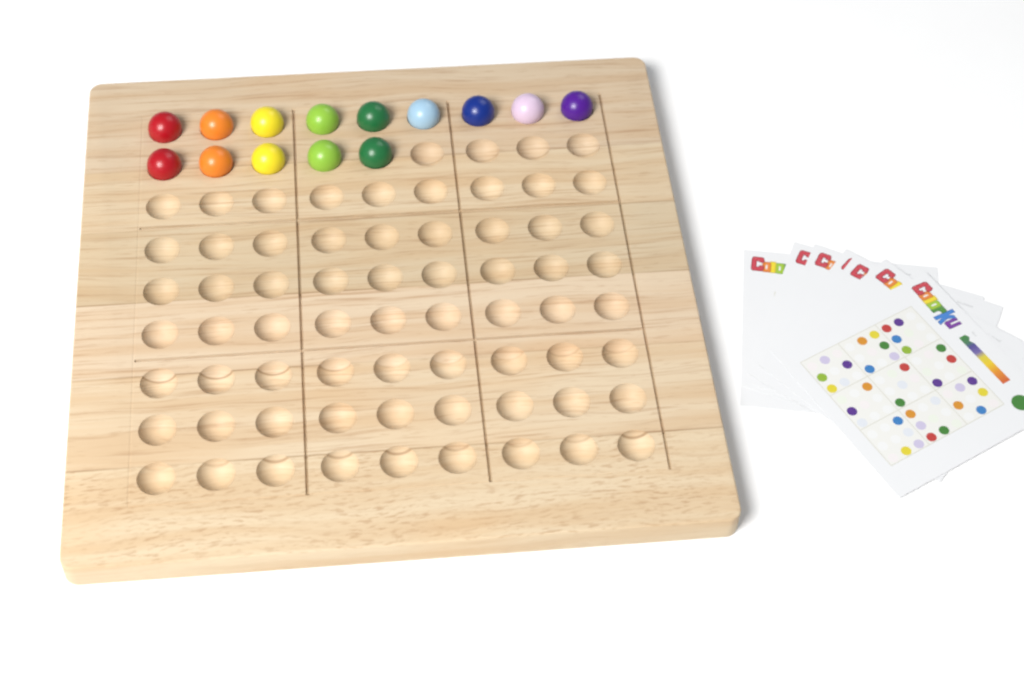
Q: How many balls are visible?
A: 14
